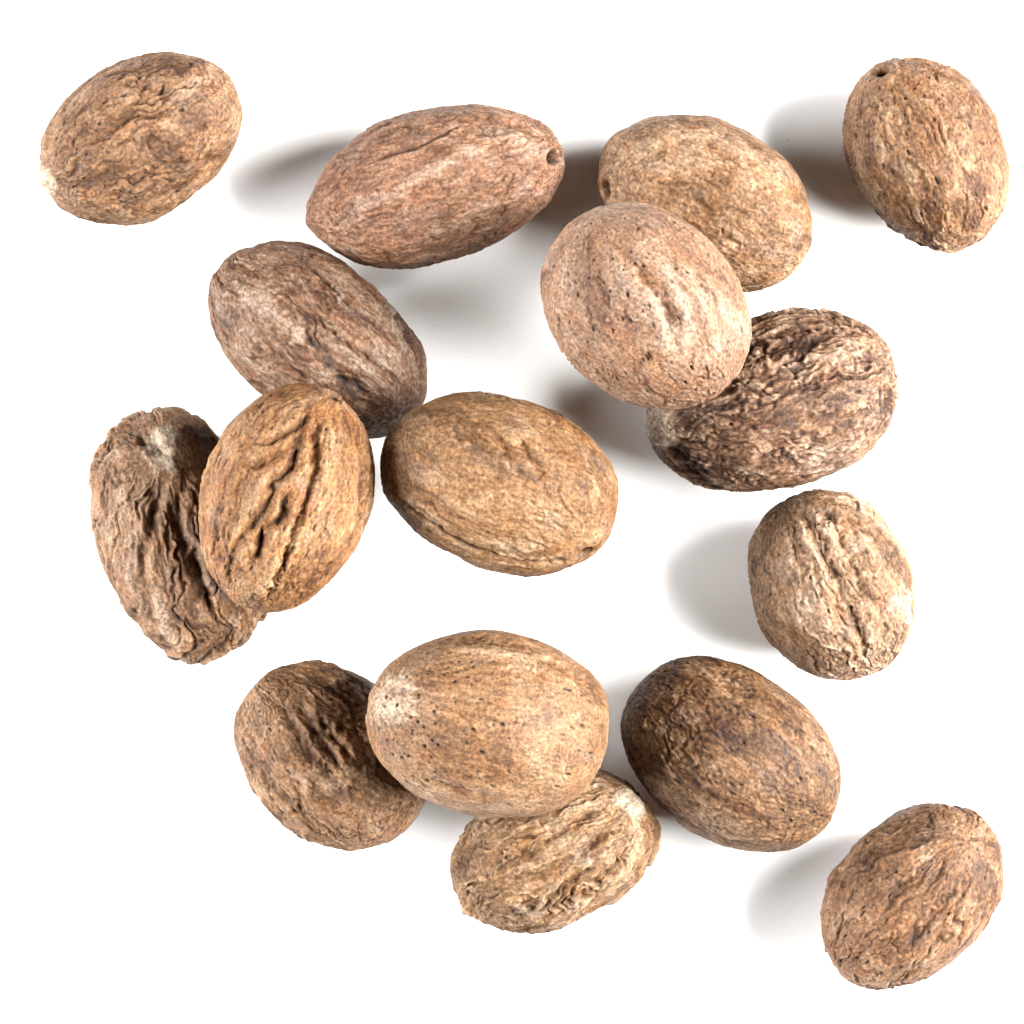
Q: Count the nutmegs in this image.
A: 16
